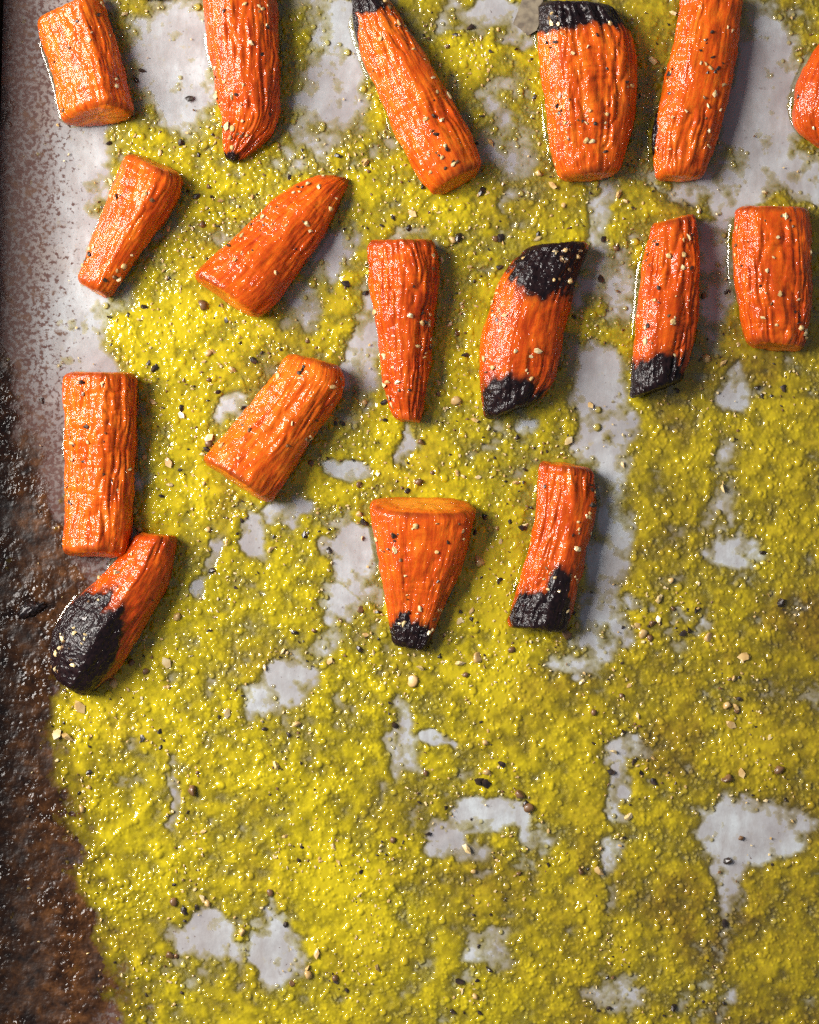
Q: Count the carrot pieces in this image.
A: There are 17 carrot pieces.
